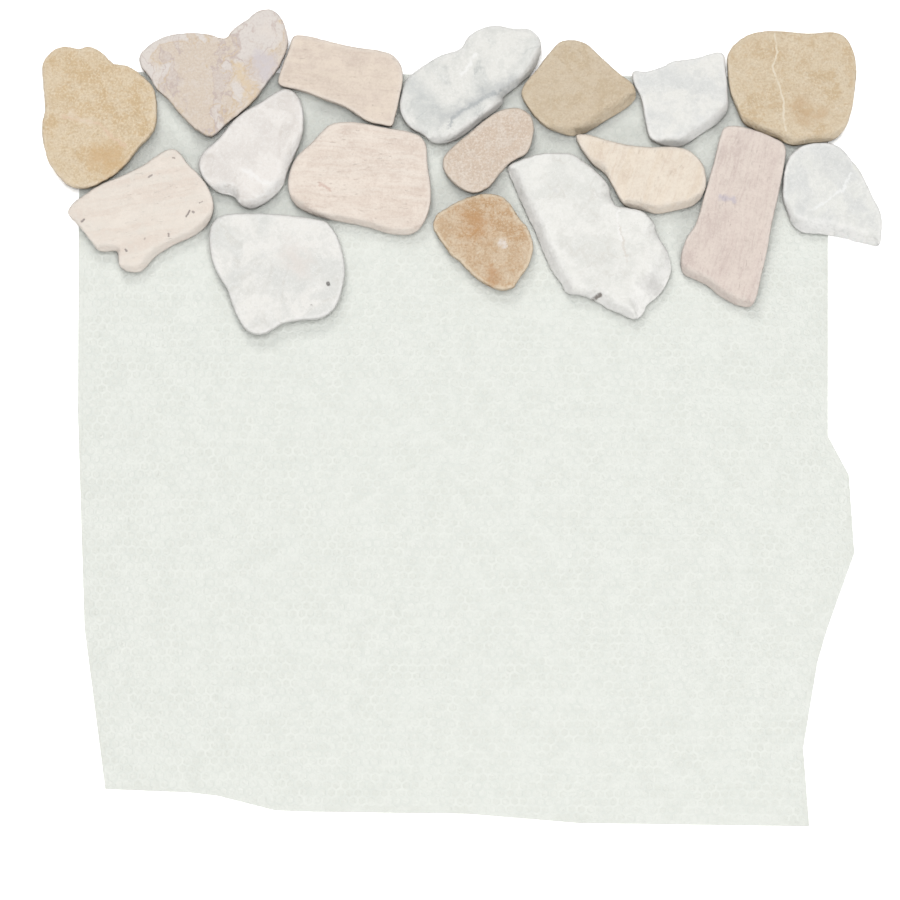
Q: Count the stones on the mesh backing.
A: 17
